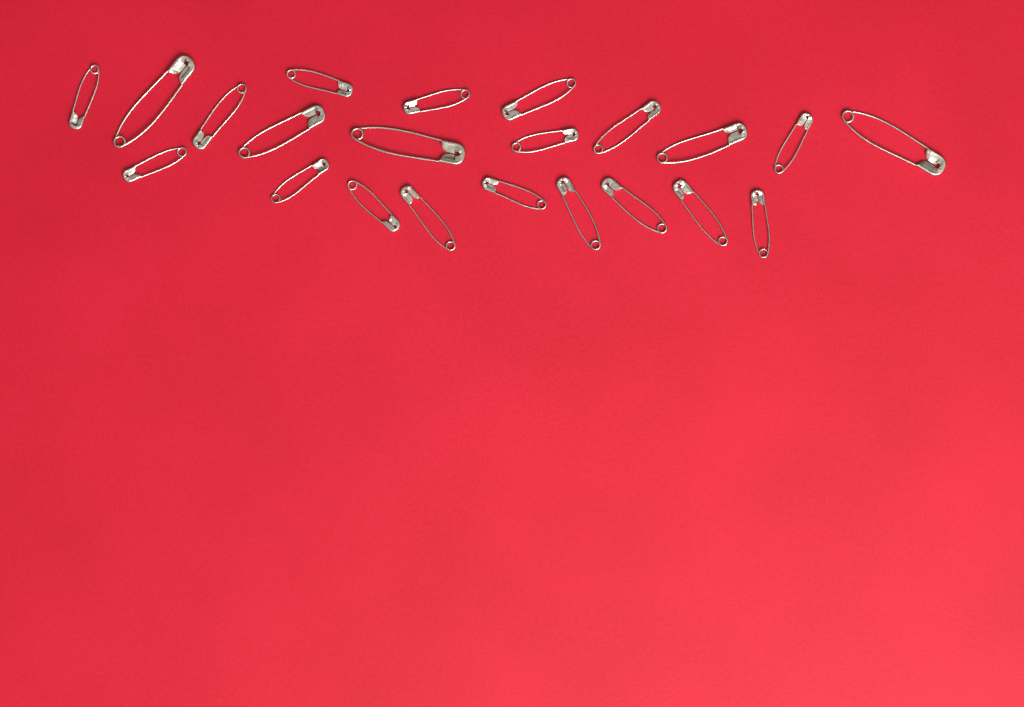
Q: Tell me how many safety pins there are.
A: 22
